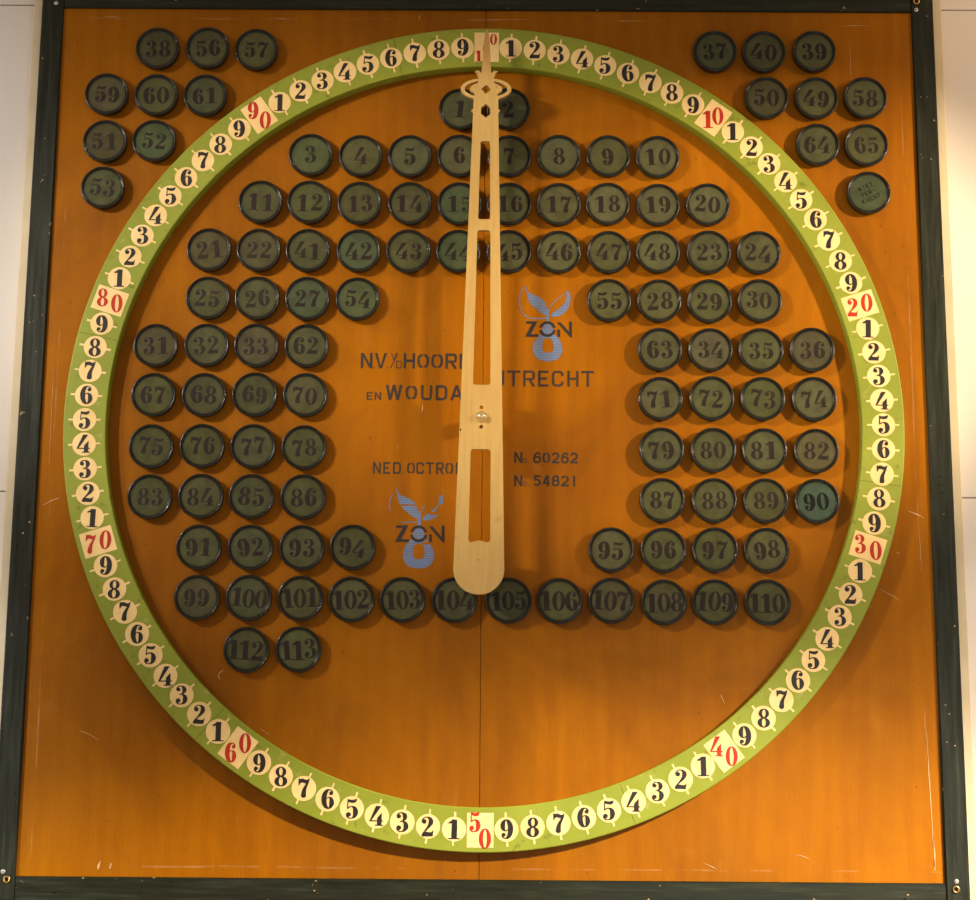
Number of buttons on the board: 112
